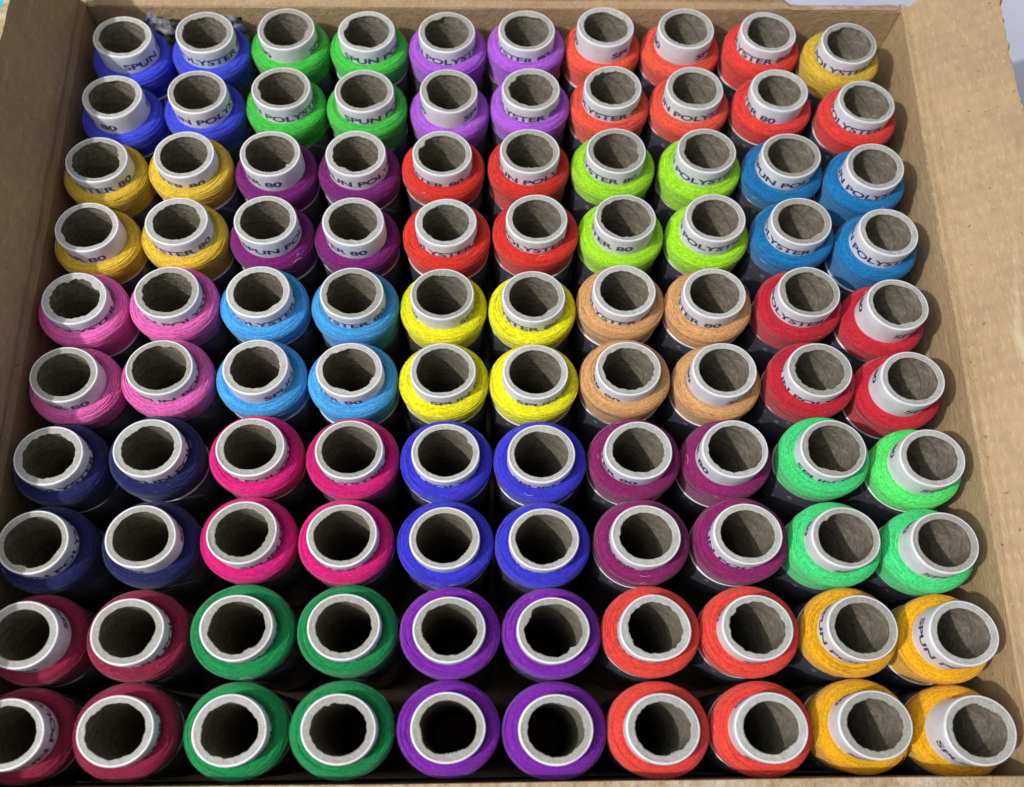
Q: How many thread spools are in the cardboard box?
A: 100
